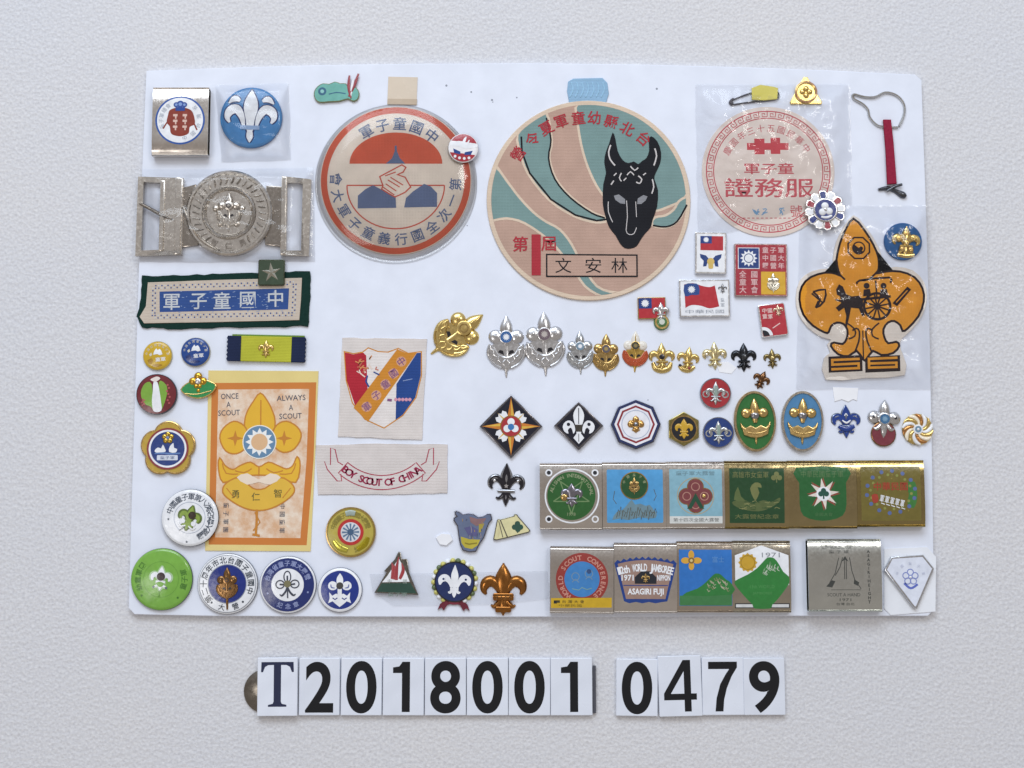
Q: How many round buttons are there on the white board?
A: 17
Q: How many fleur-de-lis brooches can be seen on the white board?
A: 16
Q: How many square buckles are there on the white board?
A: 12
